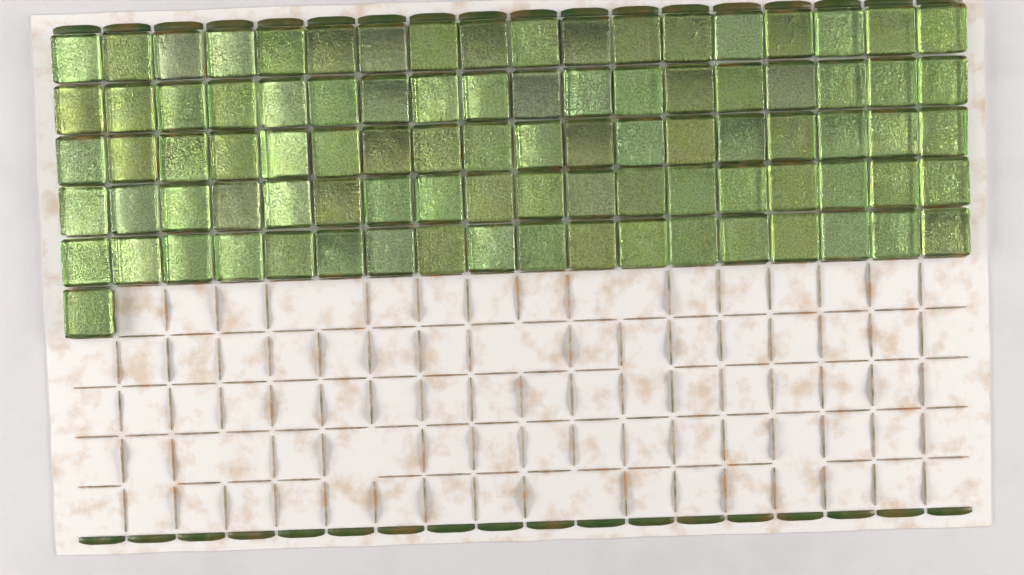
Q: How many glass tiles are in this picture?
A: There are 91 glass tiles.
